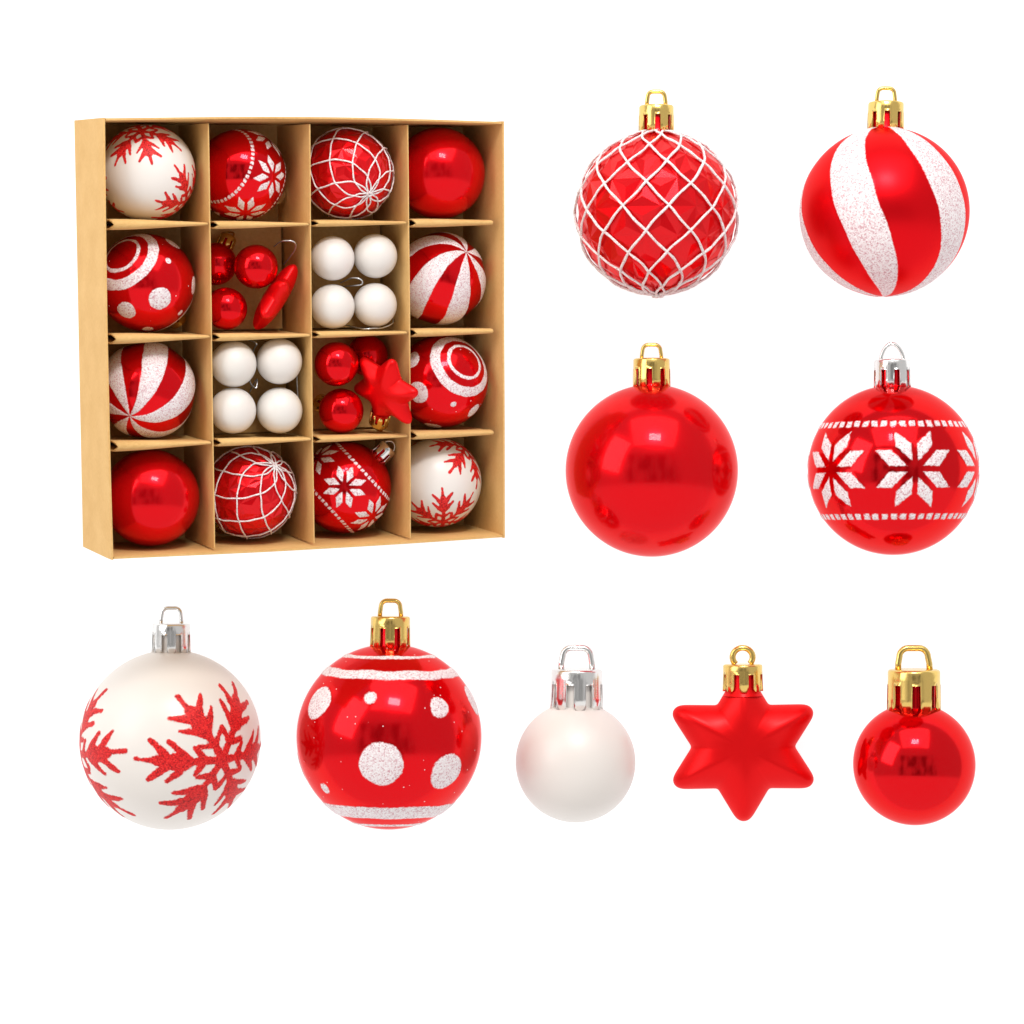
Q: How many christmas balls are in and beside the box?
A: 34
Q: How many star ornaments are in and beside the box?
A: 3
